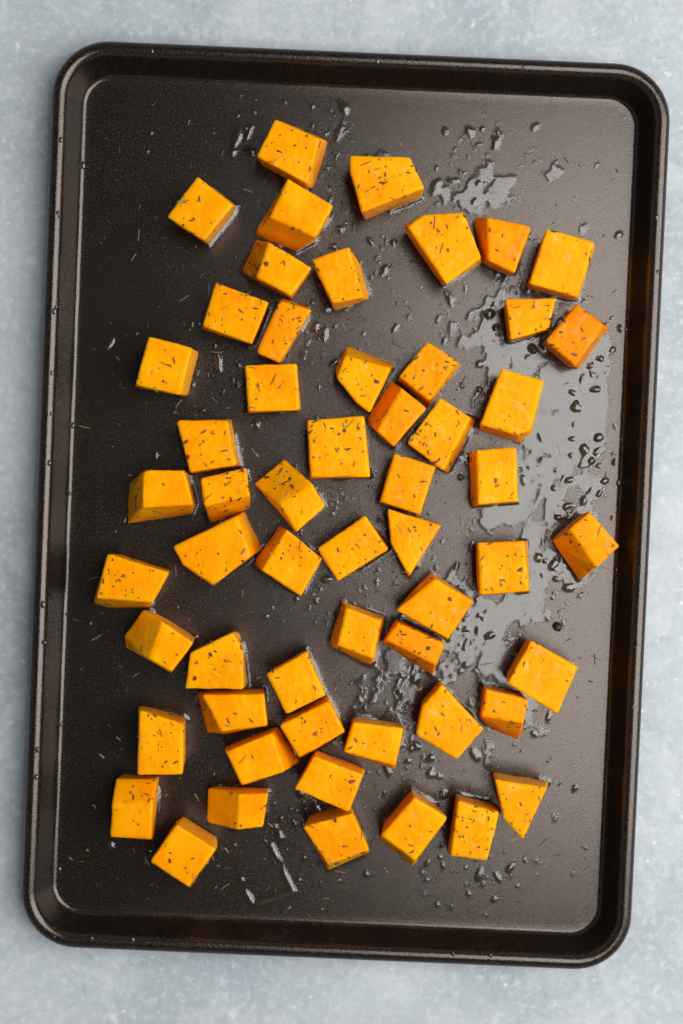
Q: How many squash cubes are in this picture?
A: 56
